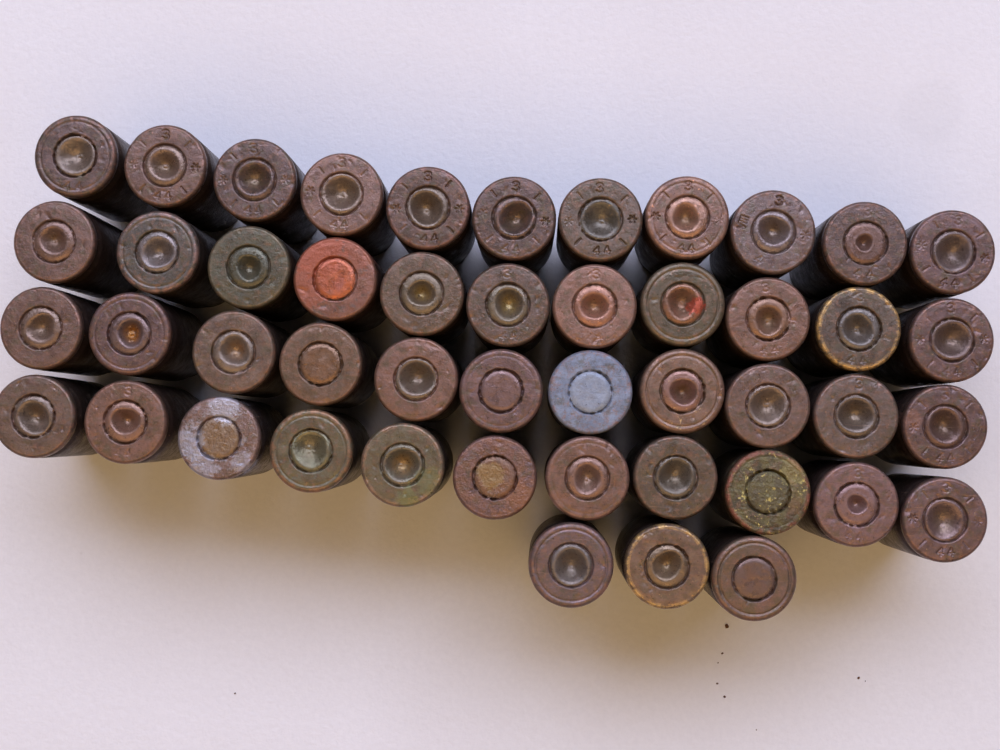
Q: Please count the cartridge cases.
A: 47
